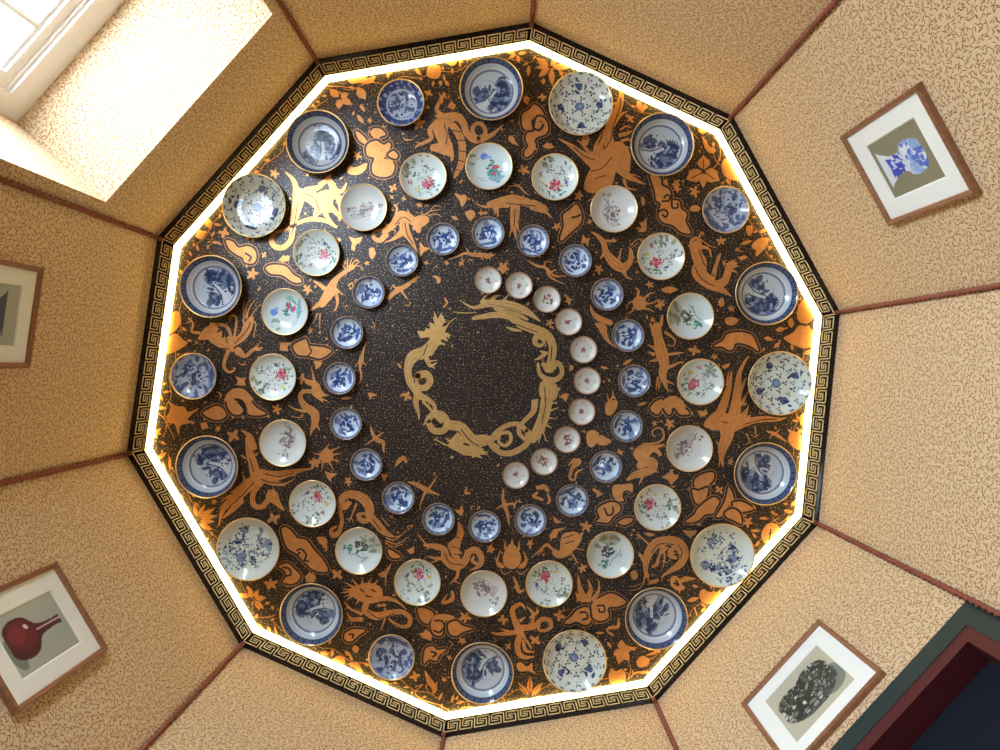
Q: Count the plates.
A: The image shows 70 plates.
